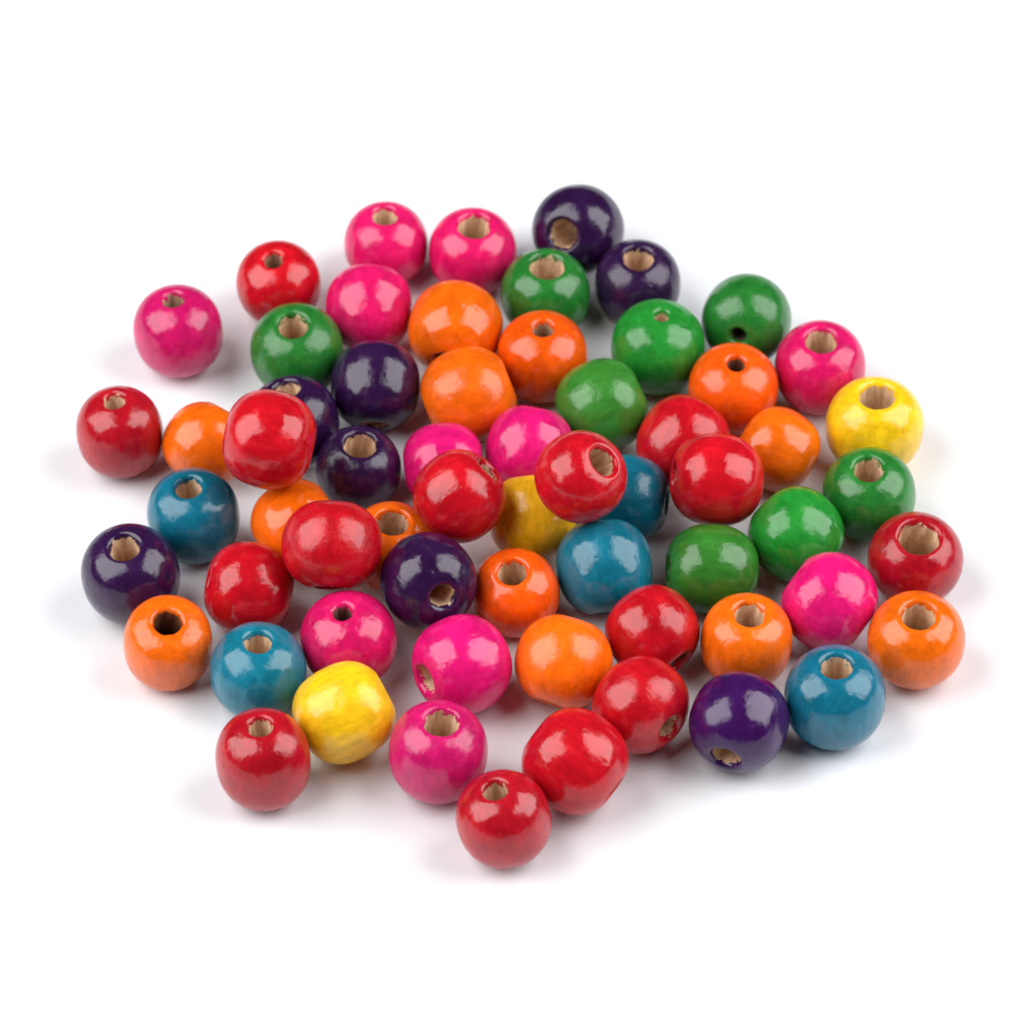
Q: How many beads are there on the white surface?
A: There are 63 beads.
